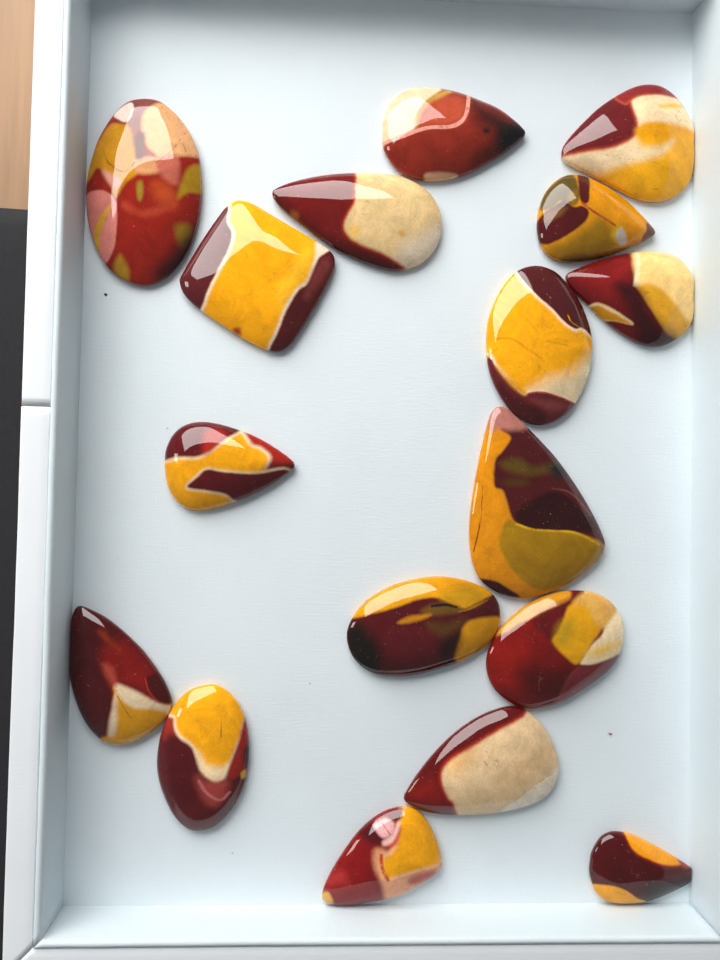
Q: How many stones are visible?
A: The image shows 17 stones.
